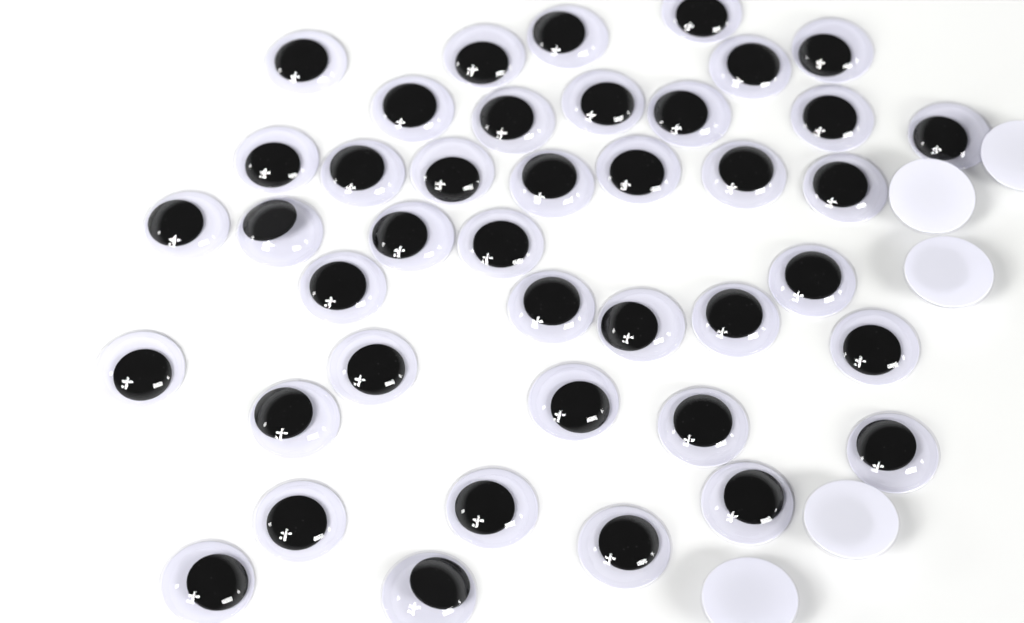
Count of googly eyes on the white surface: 46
